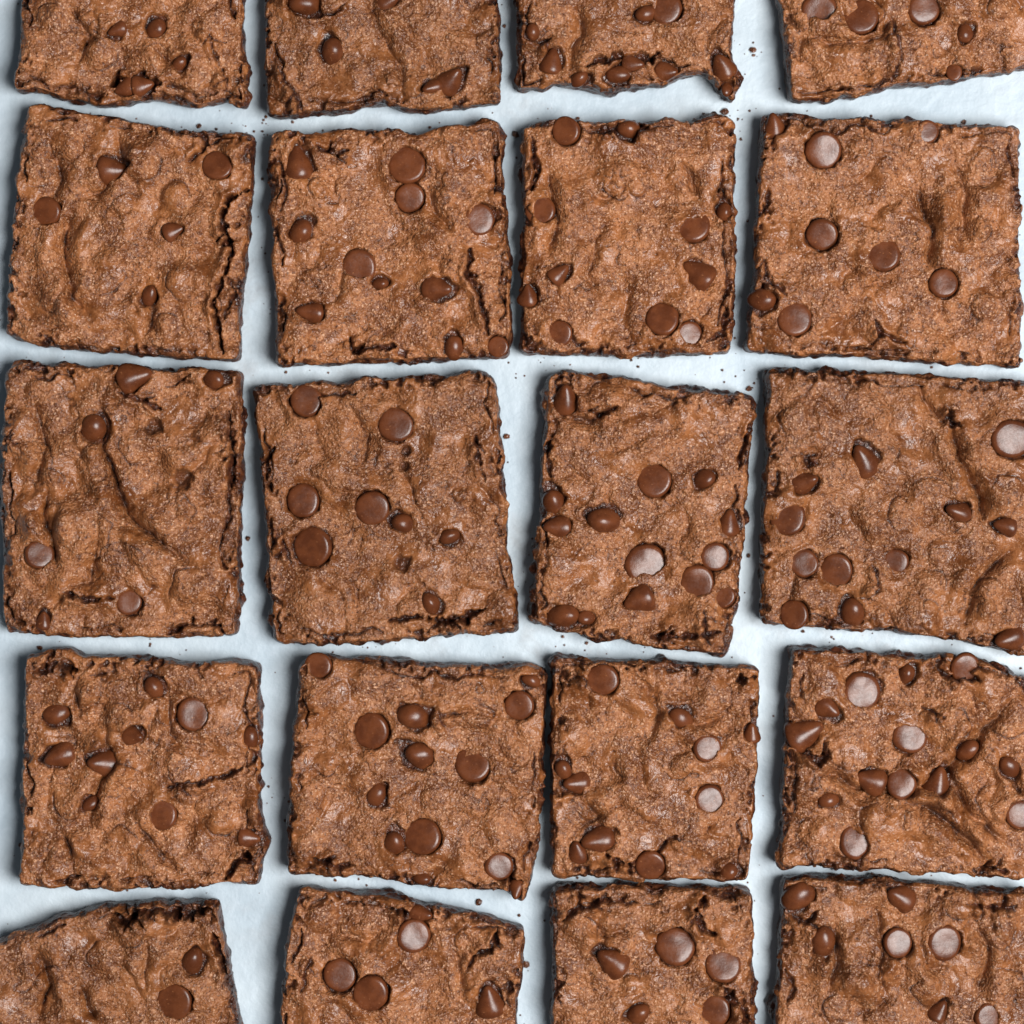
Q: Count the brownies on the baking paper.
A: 20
